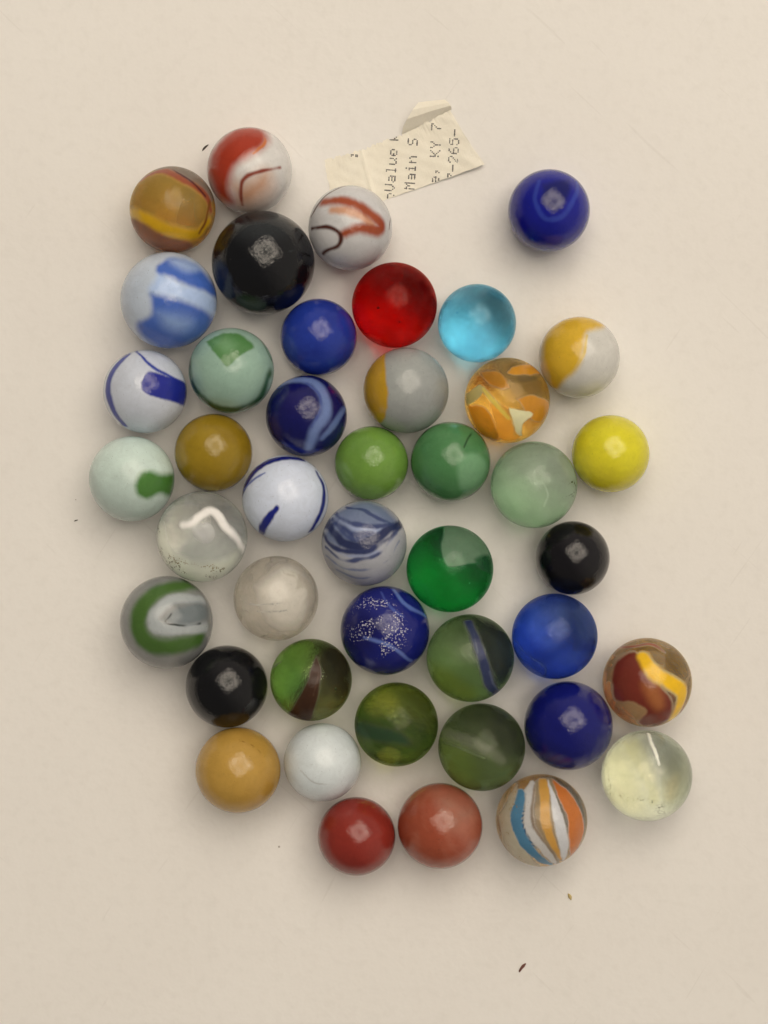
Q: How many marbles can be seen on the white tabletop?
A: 43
